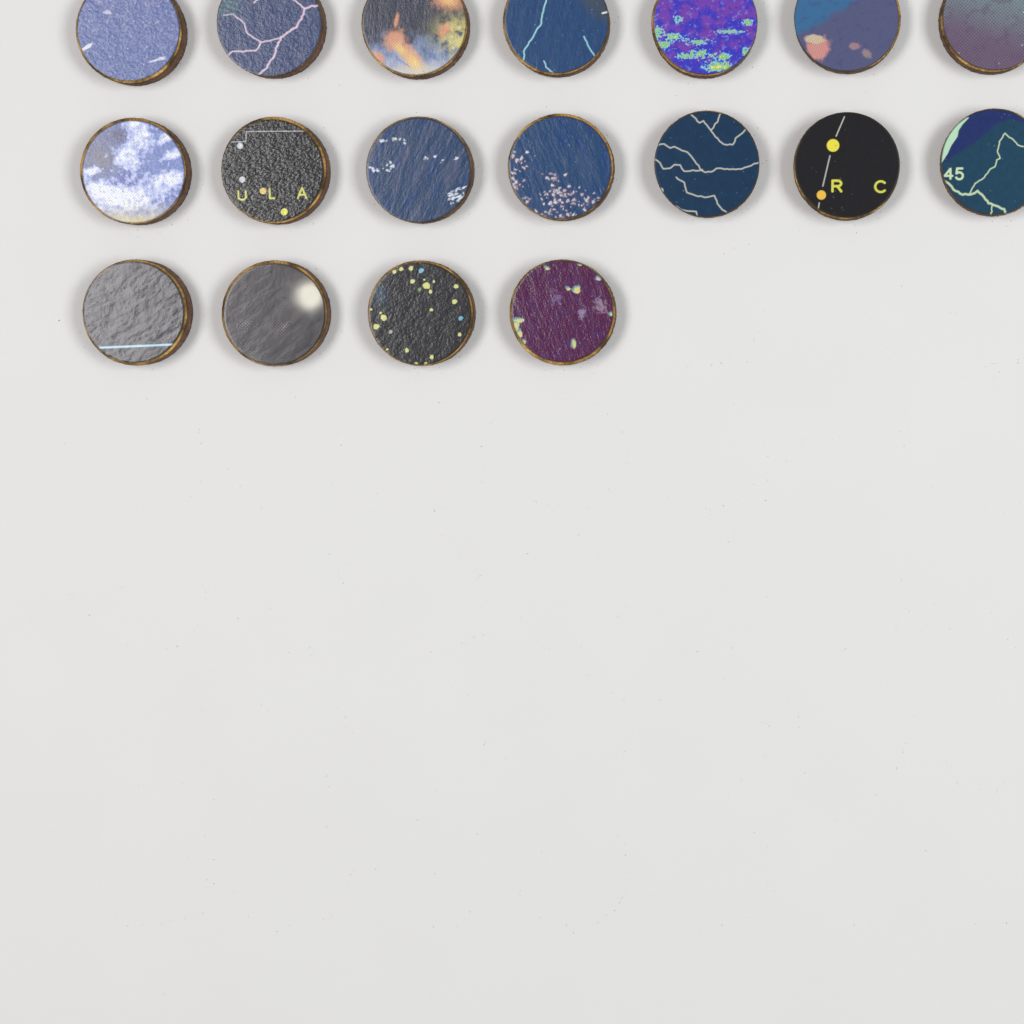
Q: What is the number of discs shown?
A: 18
